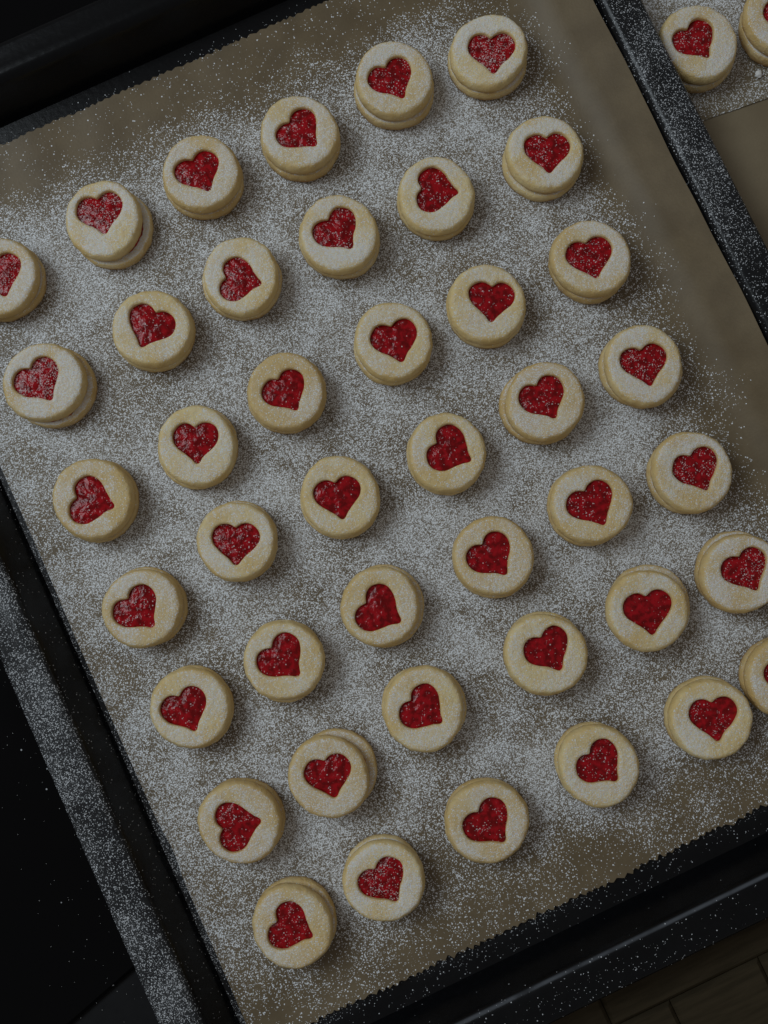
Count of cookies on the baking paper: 44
